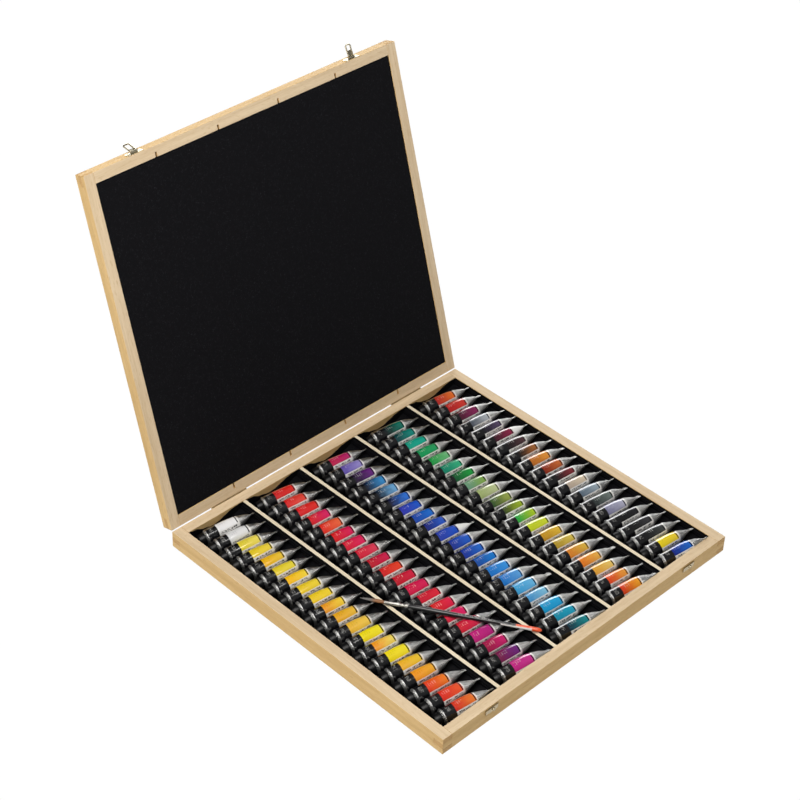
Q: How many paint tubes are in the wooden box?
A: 100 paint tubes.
